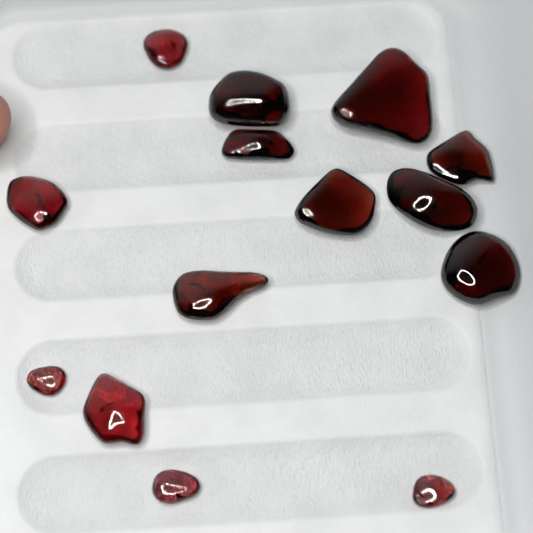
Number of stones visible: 14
